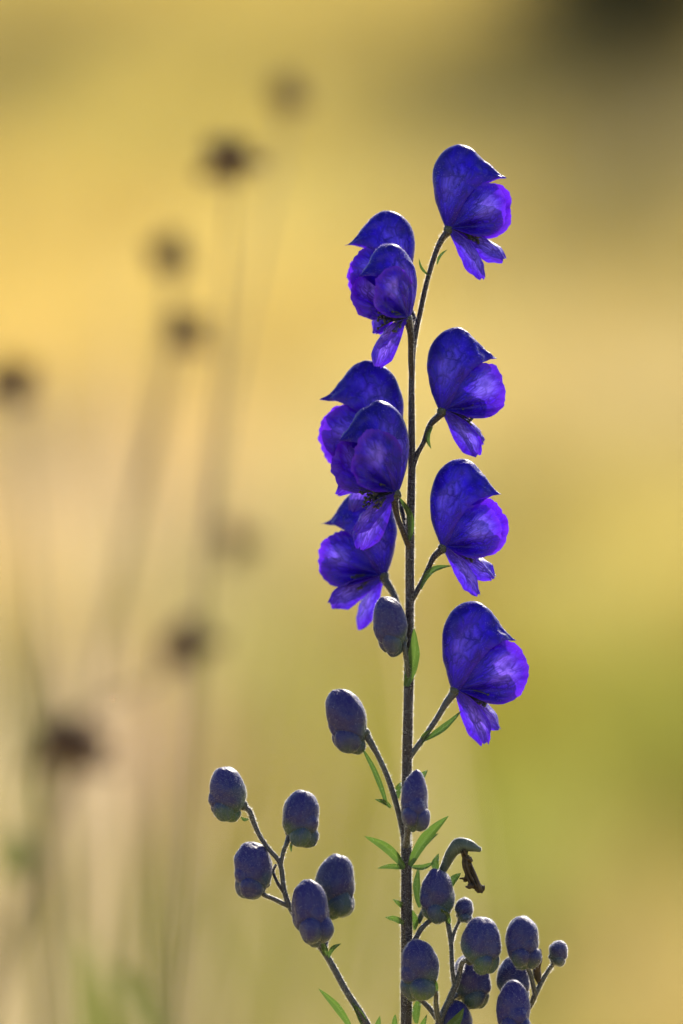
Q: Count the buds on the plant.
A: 18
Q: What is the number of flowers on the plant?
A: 9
